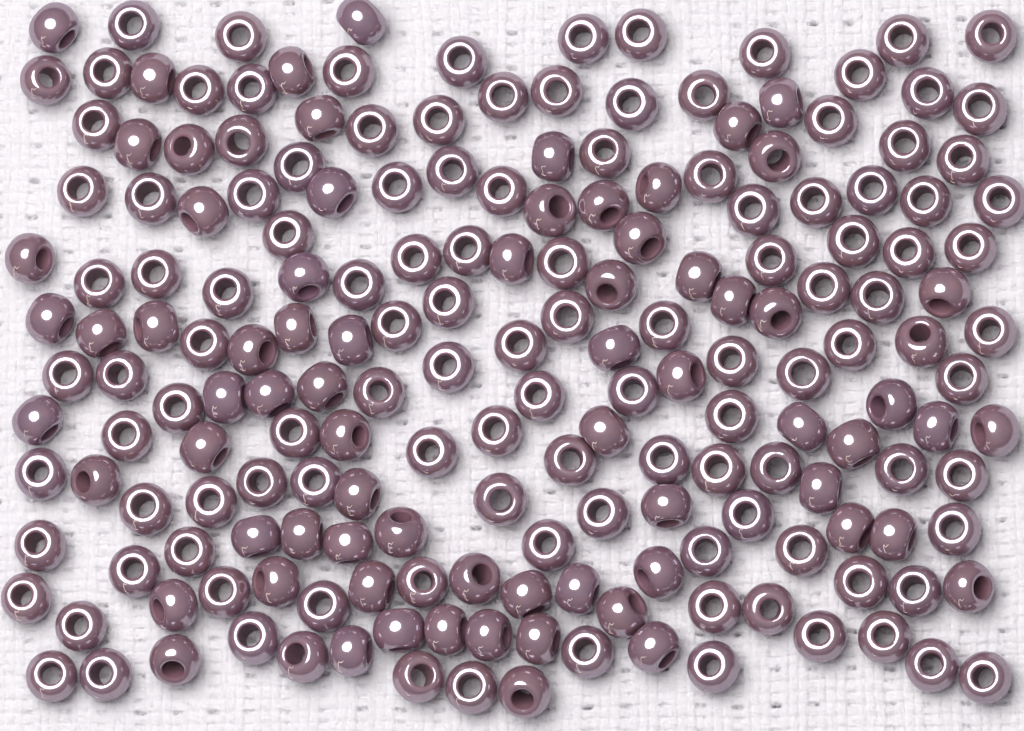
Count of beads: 193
